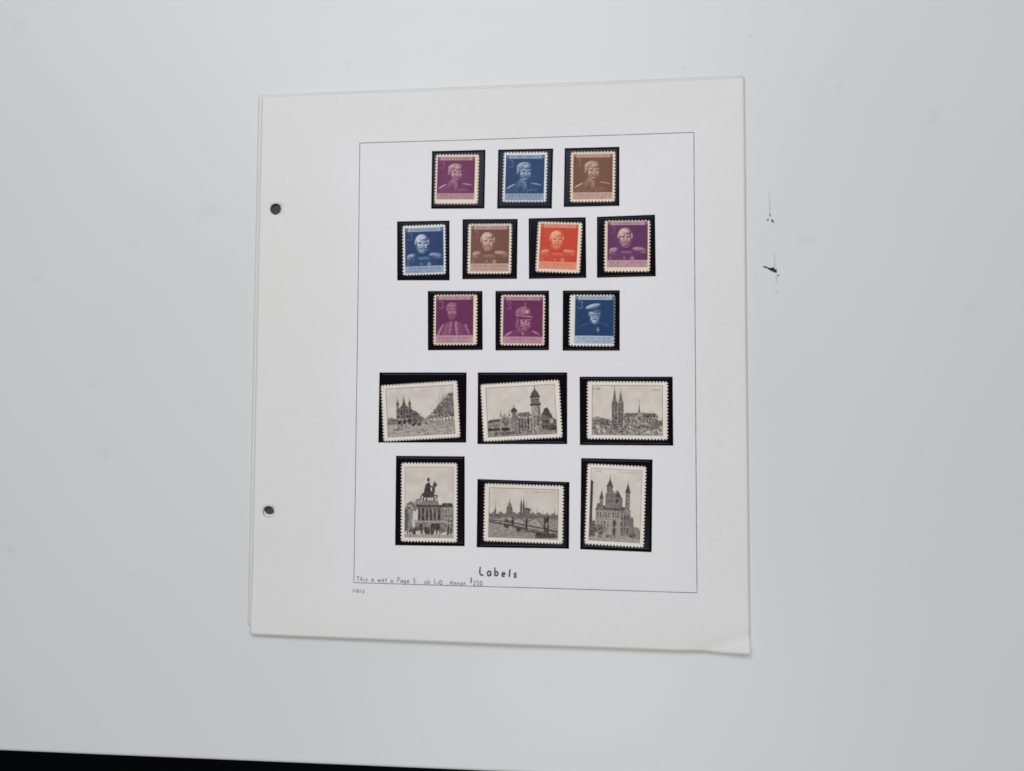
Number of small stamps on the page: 10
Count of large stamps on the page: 6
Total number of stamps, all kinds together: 16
